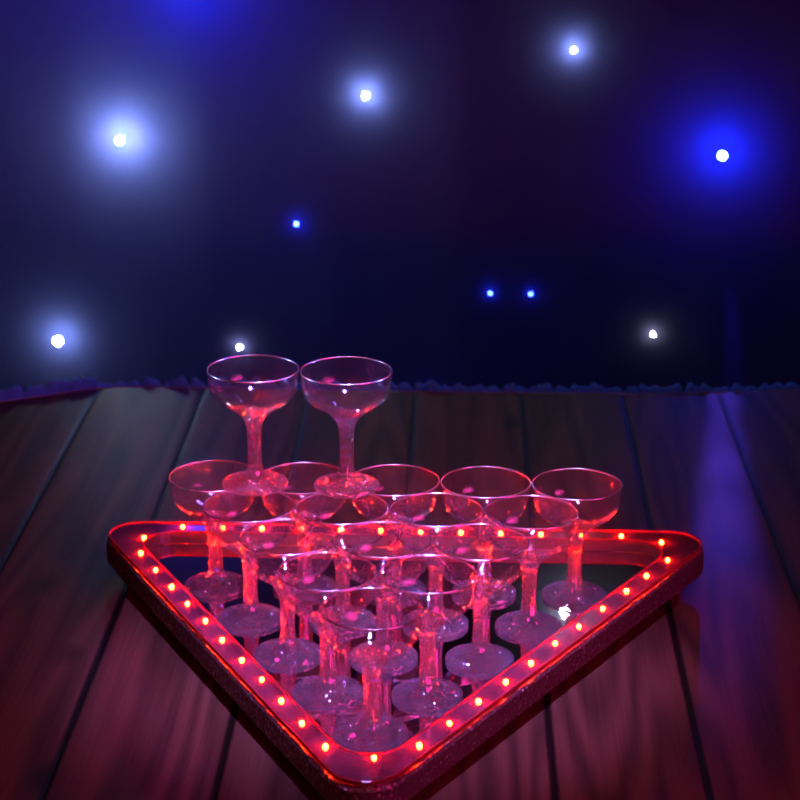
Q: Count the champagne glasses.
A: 17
